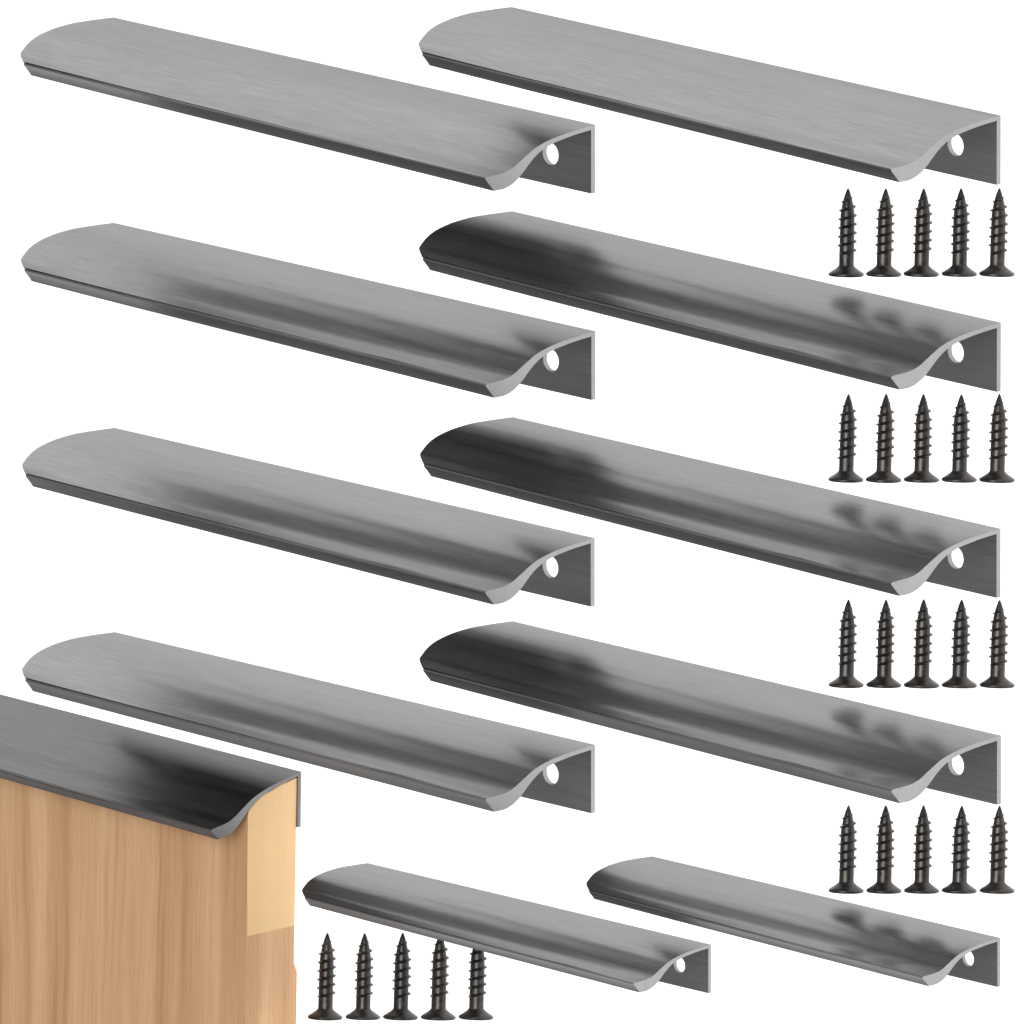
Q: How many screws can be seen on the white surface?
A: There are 25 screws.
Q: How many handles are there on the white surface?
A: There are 11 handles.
